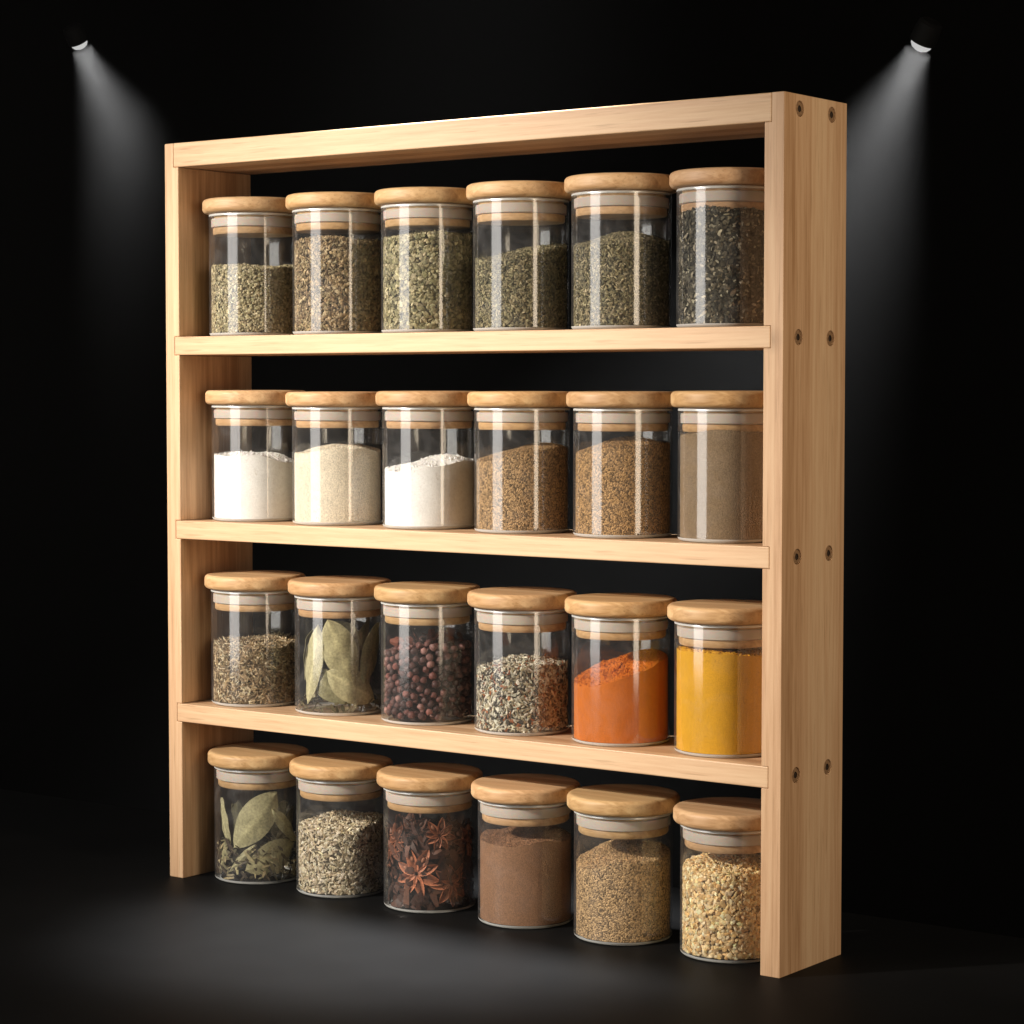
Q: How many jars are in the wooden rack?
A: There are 24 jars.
